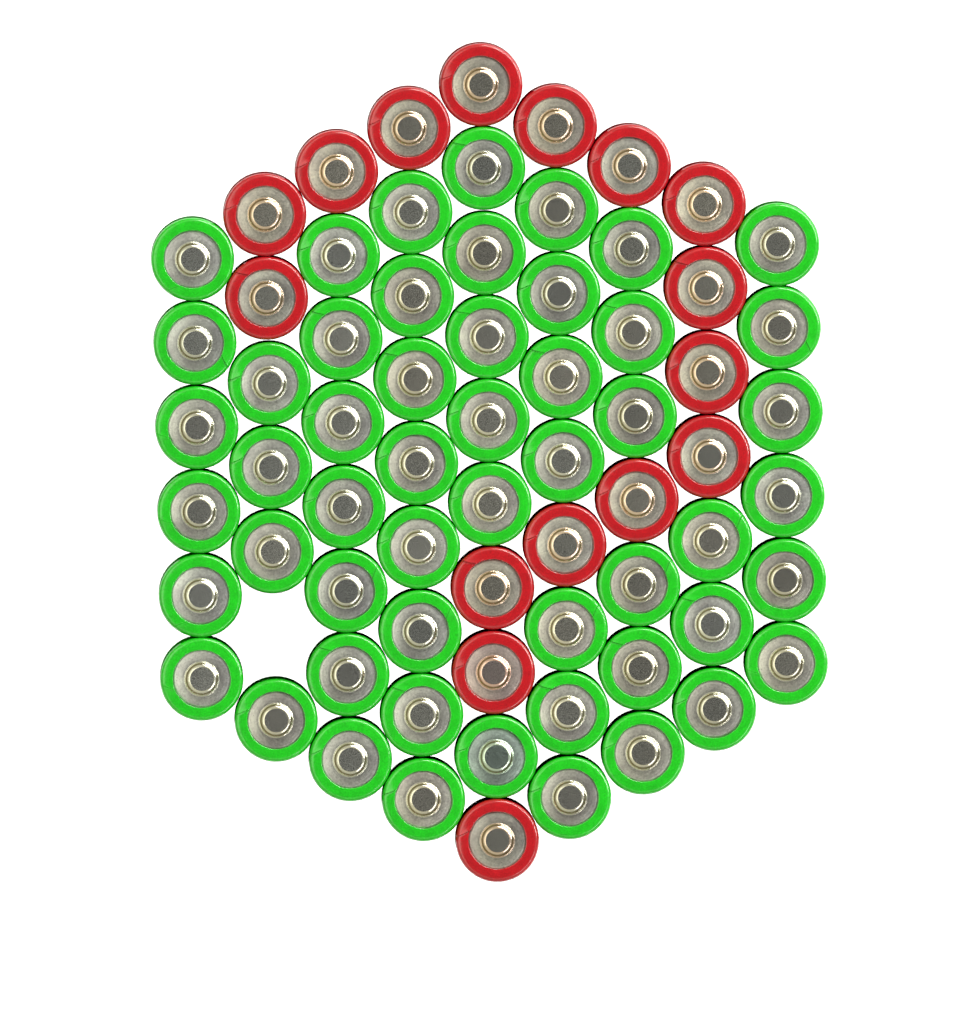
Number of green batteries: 53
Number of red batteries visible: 16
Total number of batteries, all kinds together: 69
